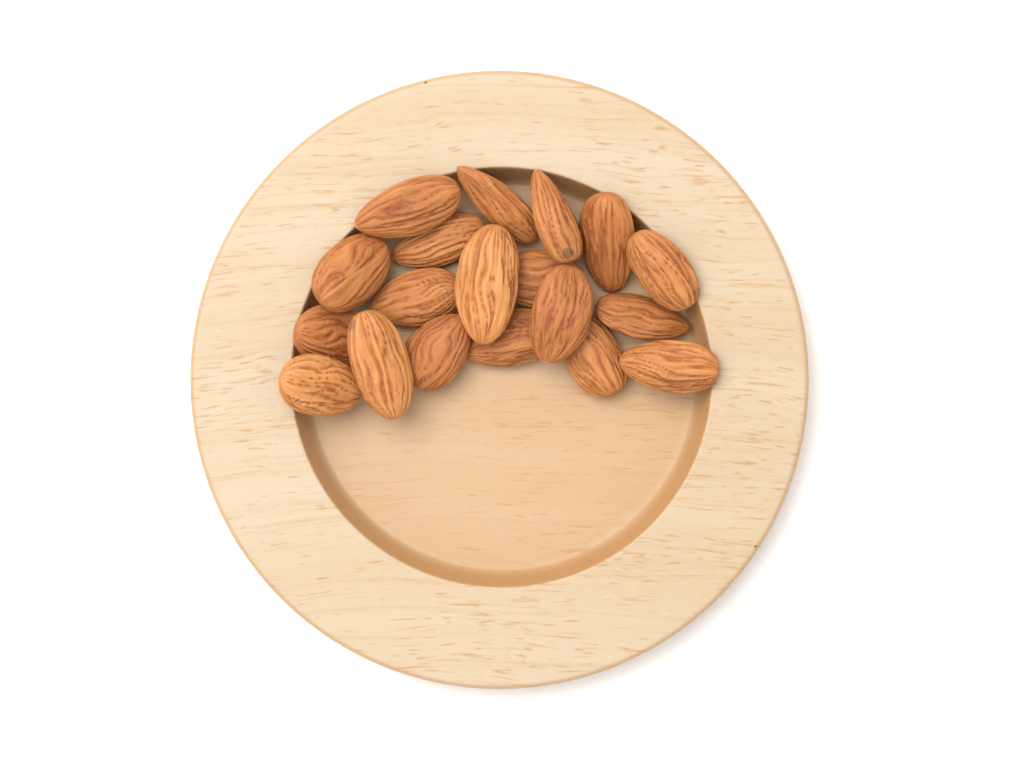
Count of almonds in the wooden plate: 19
